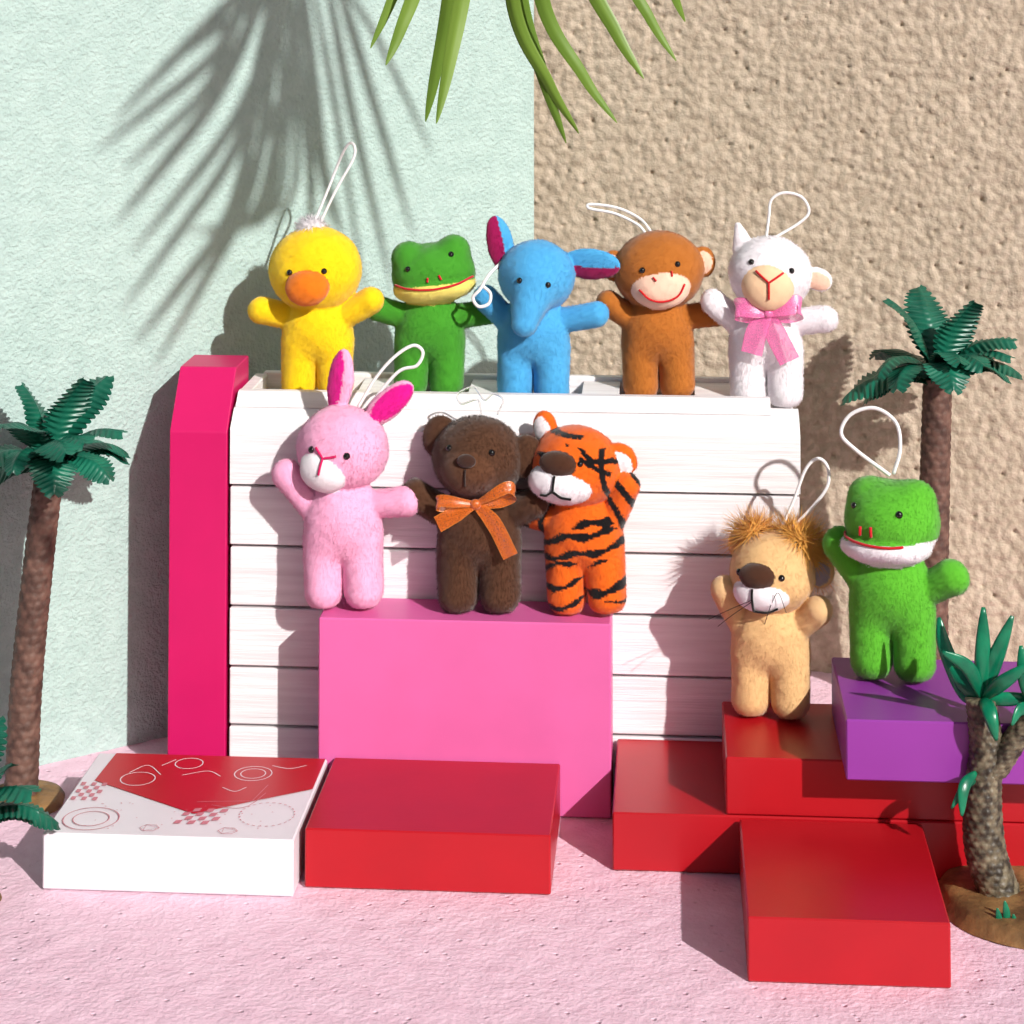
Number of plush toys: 10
